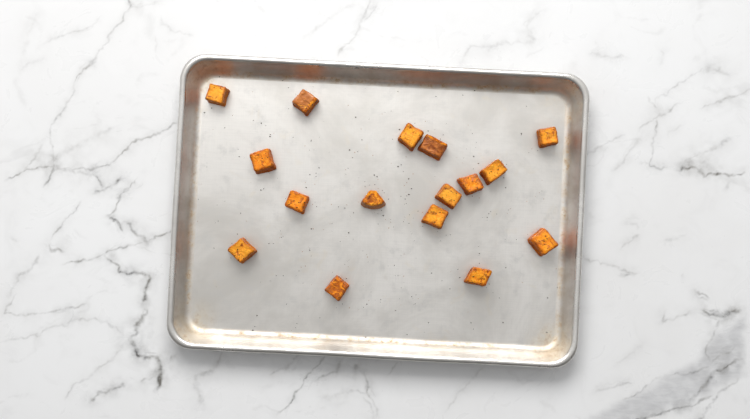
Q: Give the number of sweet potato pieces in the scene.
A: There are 16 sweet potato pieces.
